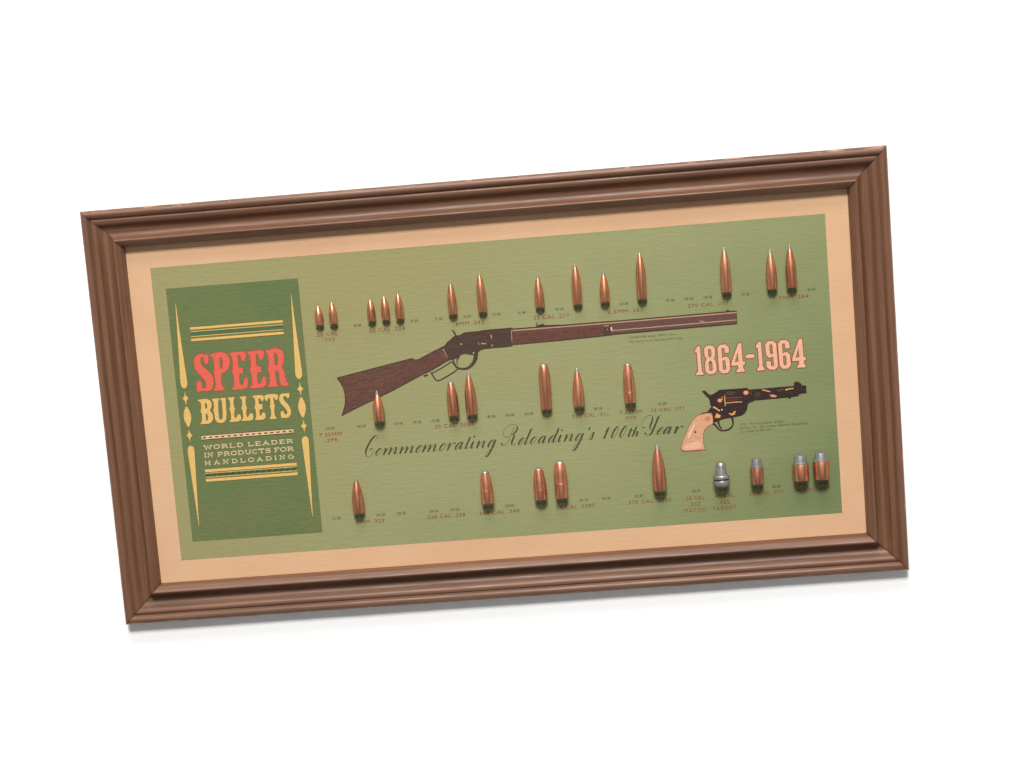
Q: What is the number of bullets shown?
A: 29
